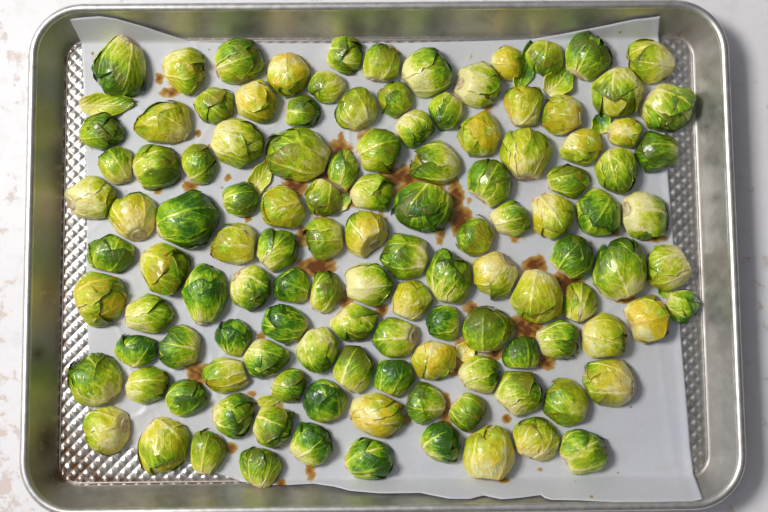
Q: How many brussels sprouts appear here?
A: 120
